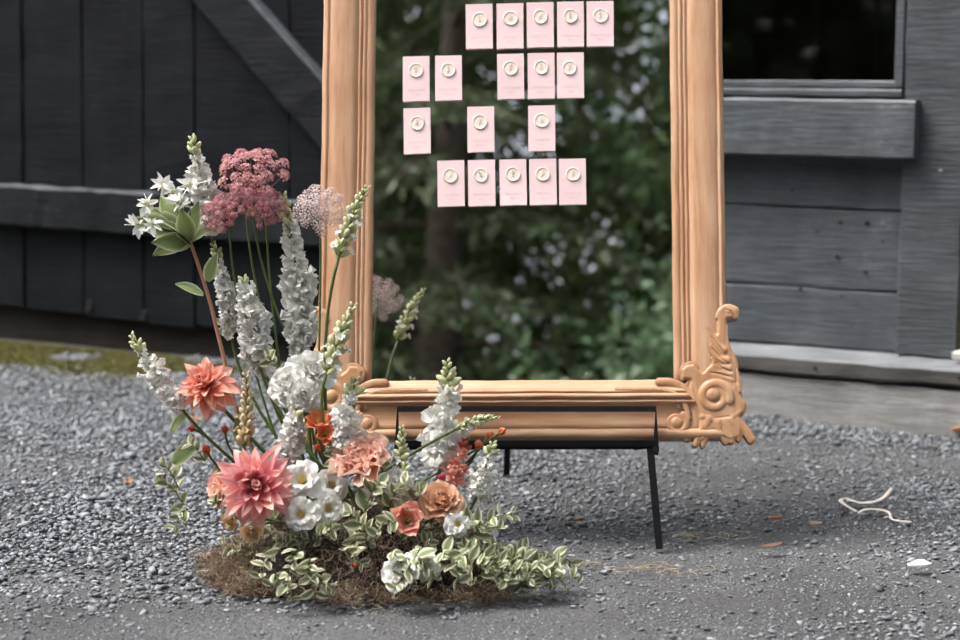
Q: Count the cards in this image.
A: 18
